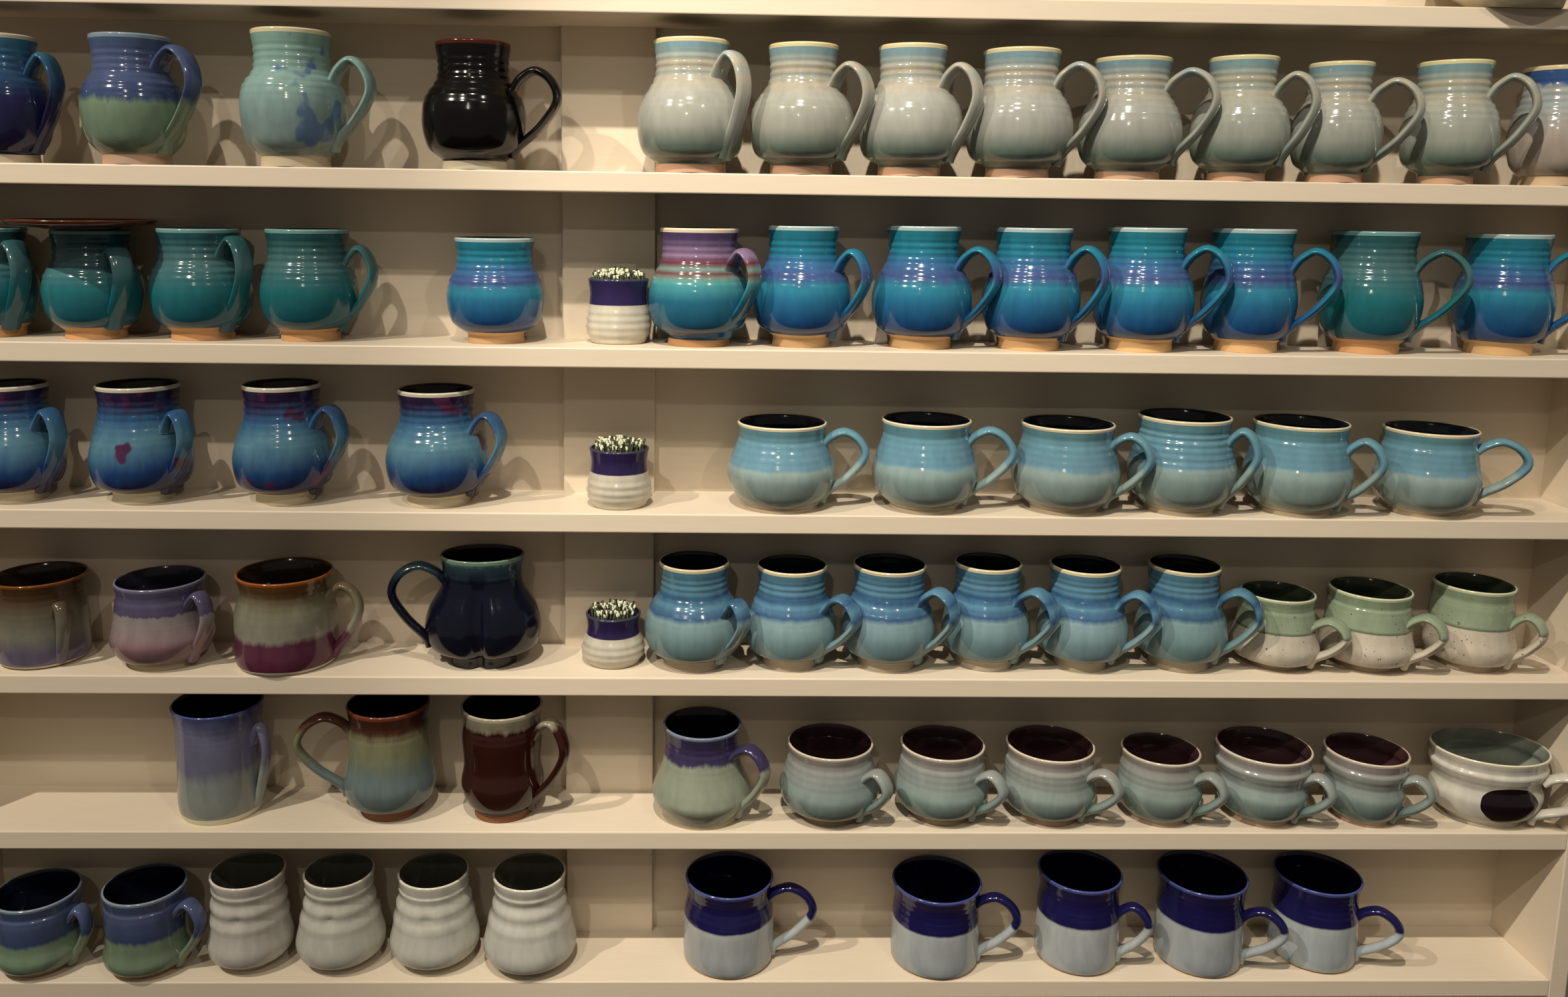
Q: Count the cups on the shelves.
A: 71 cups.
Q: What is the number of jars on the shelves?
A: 3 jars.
